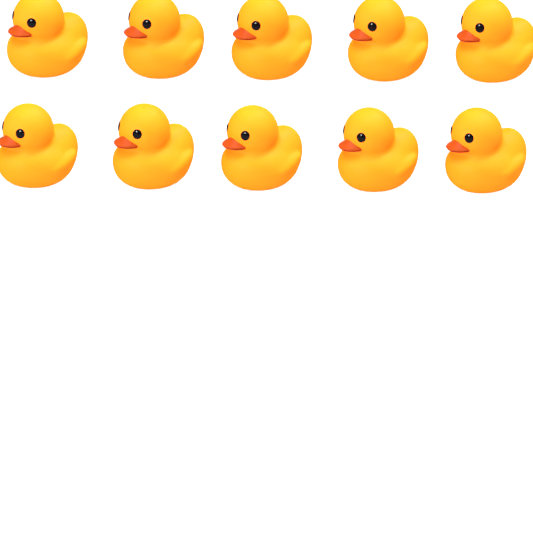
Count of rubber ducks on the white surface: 10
